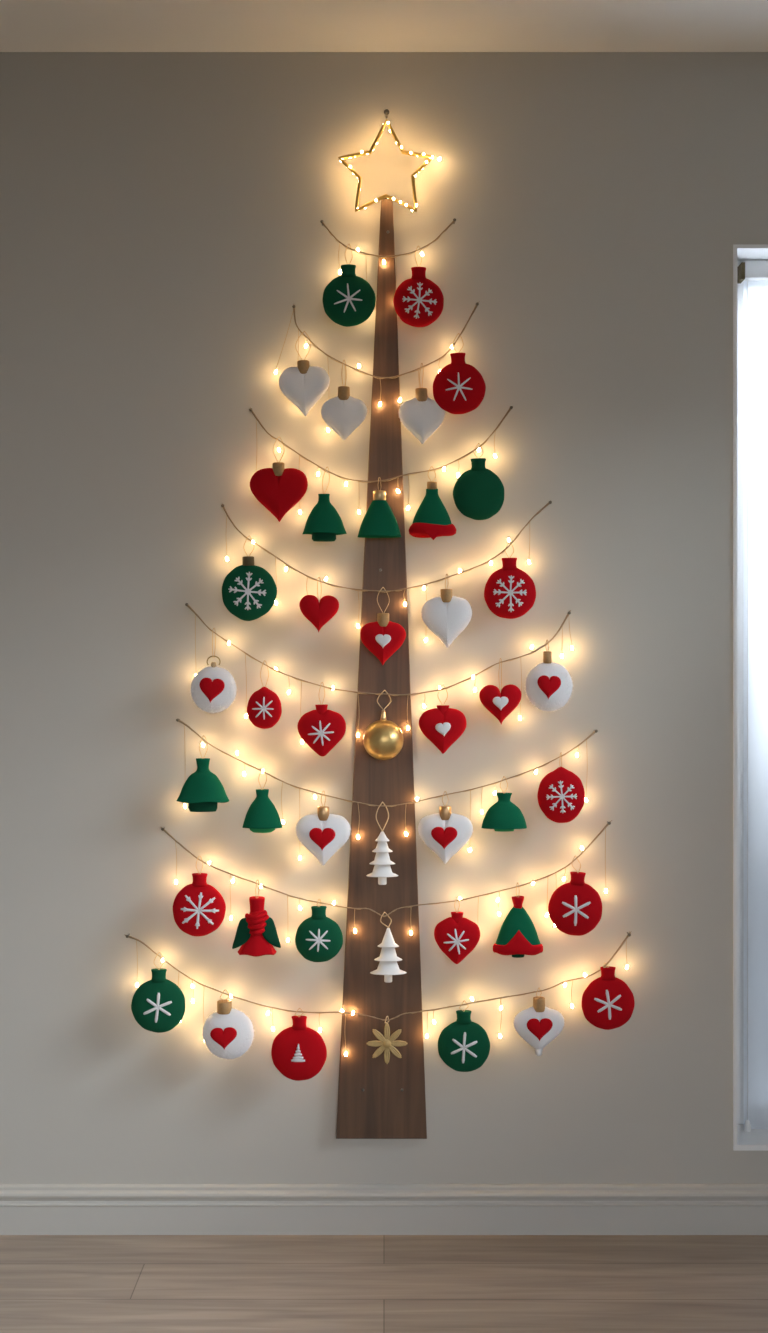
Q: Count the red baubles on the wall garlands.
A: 9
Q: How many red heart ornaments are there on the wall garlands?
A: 7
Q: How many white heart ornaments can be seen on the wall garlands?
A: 7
